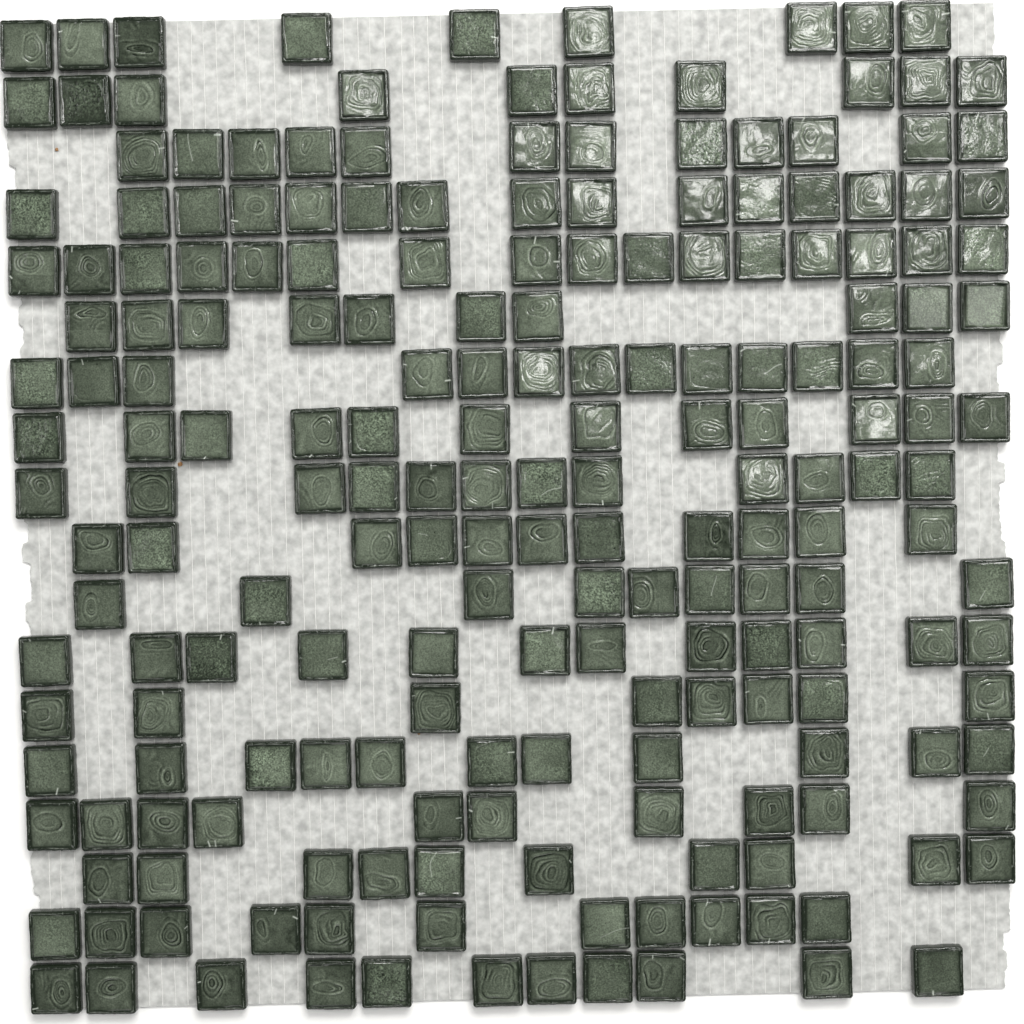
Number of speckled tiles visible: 64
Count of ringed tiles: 138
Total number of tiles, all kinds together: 202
